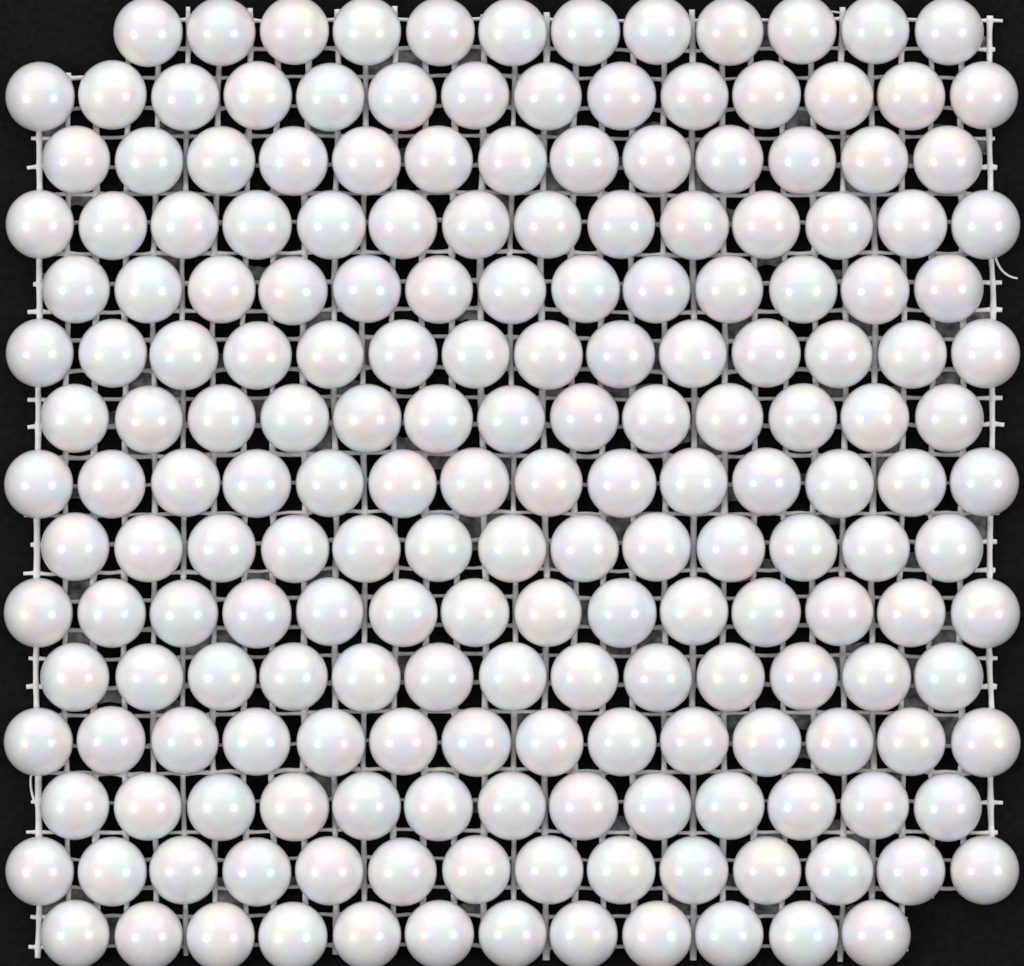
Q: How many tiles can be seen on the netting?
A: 200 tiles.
